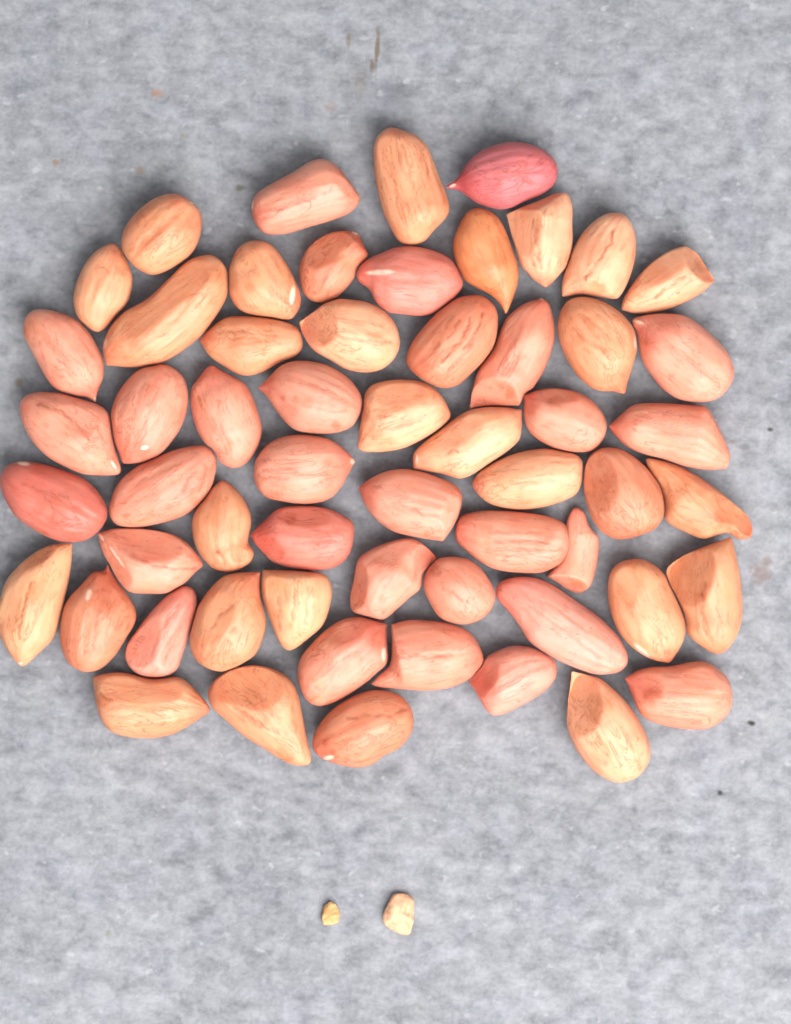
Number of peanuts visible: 58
